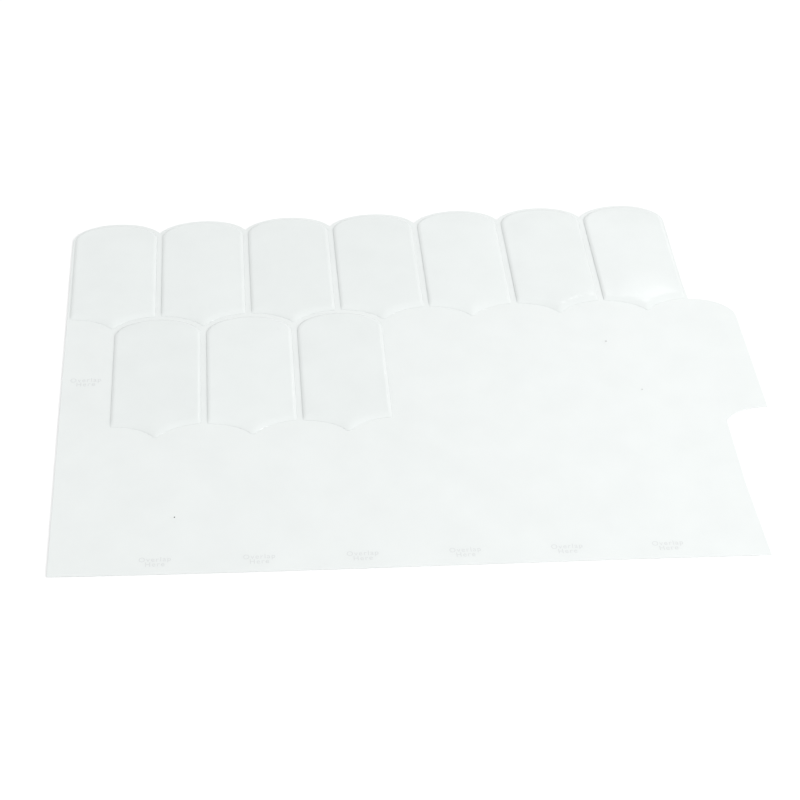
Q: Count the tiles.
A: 10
